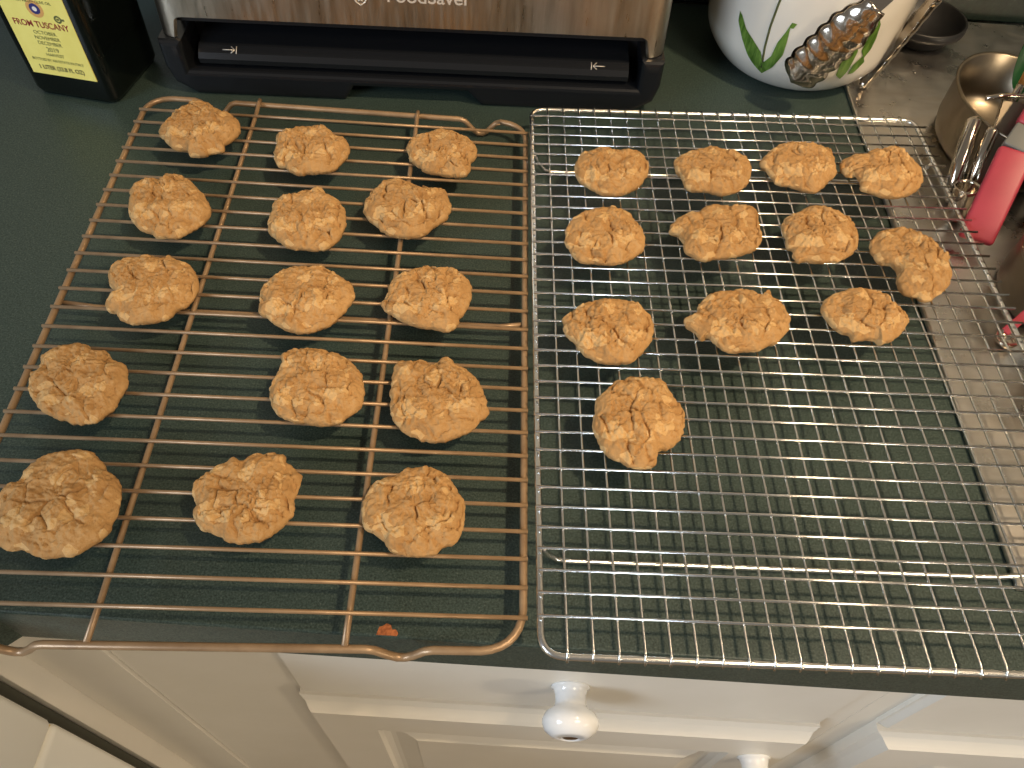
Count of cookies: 27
